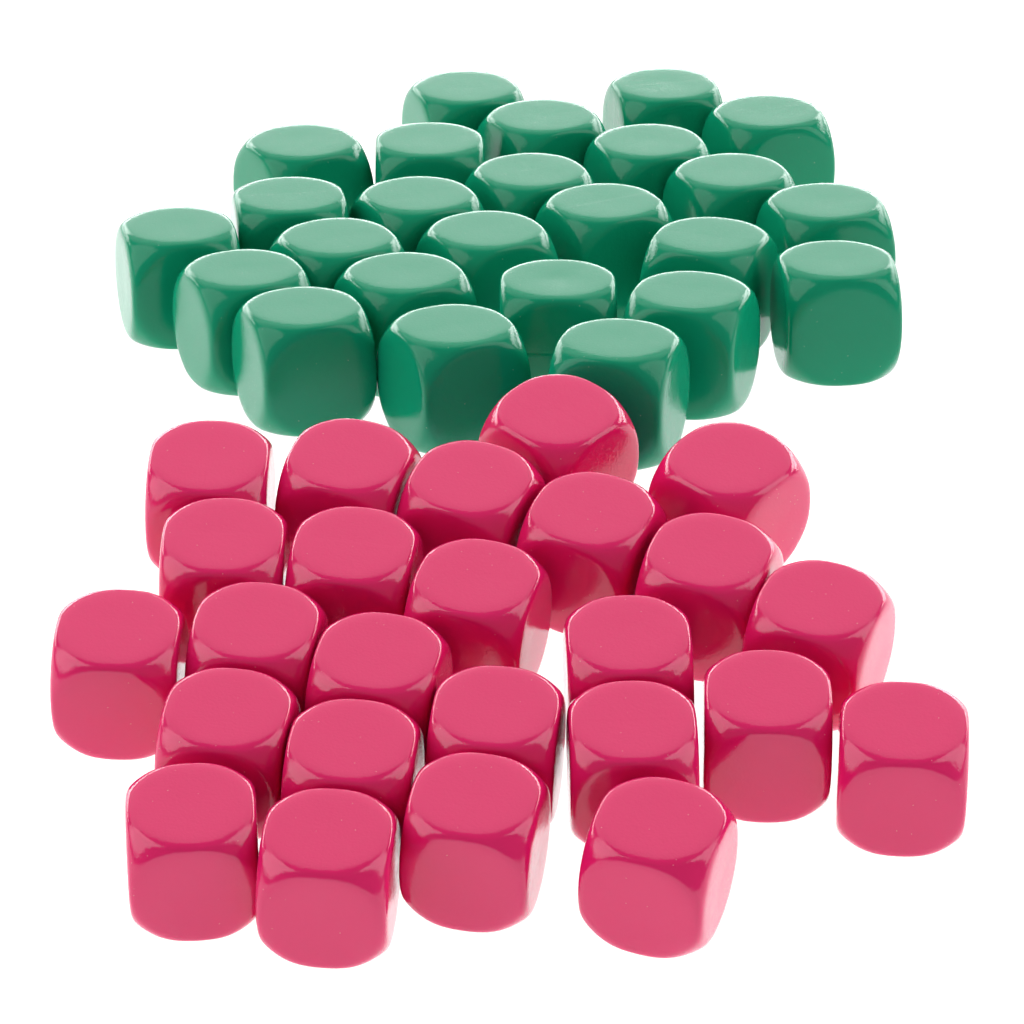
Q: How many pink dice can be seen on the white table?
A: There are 25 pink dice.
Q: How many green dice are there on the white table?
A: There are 25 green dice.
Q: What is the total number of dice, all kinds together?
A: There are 50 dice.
